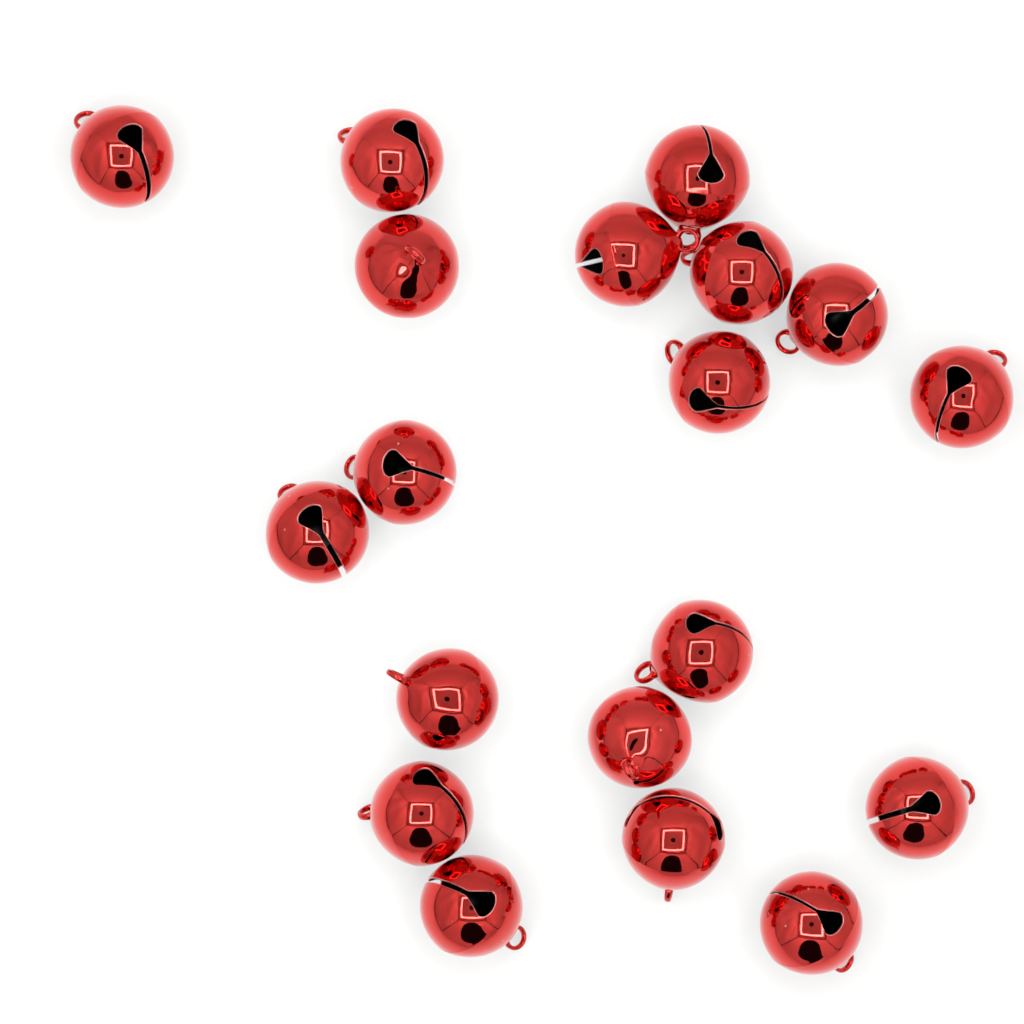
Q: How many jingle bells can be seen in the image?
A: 19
